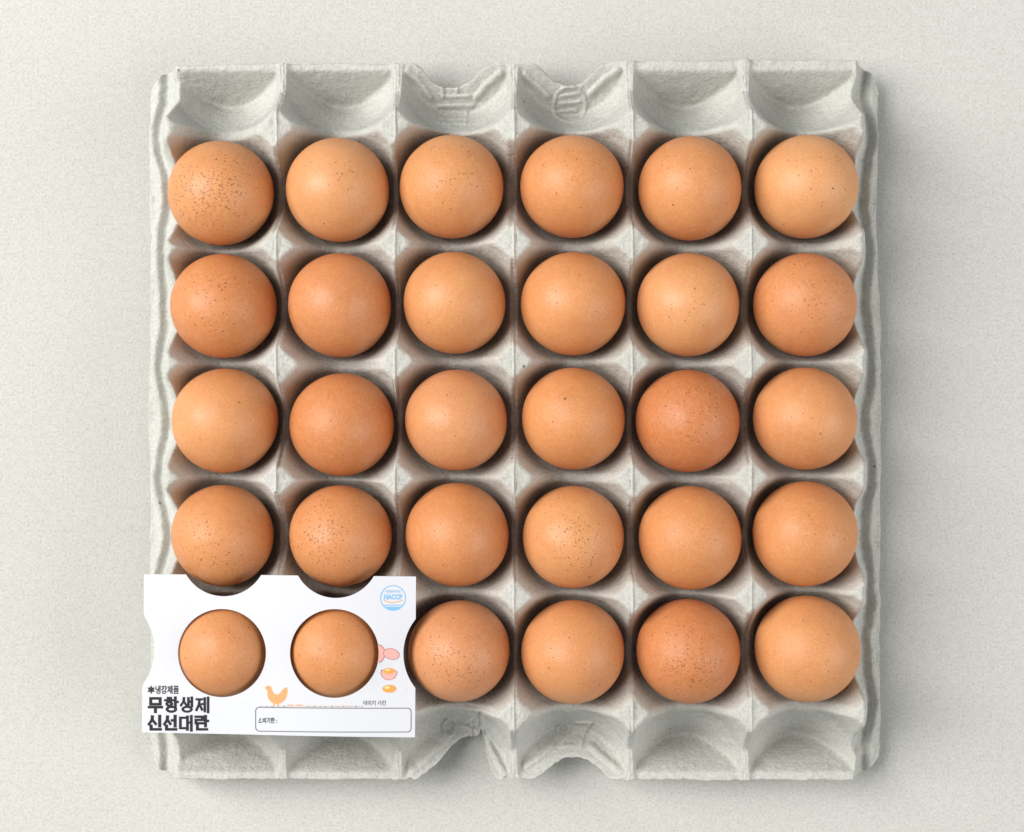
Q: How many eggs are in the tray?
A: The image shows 30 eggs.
